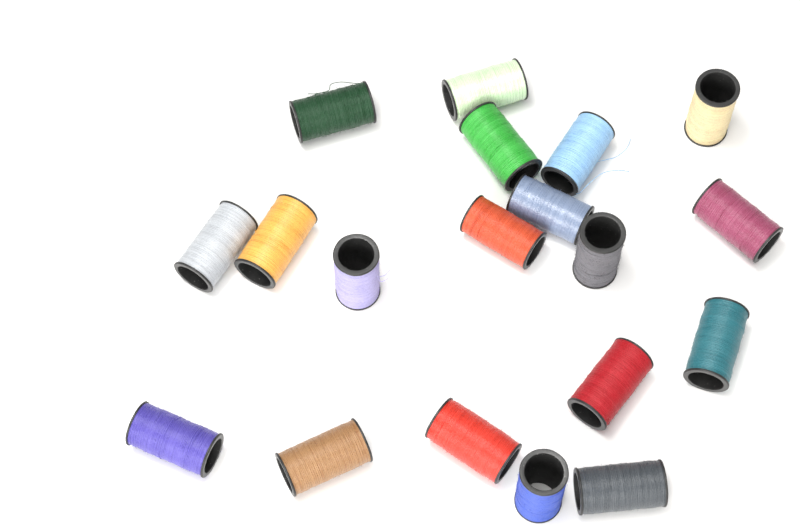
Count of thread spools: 19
